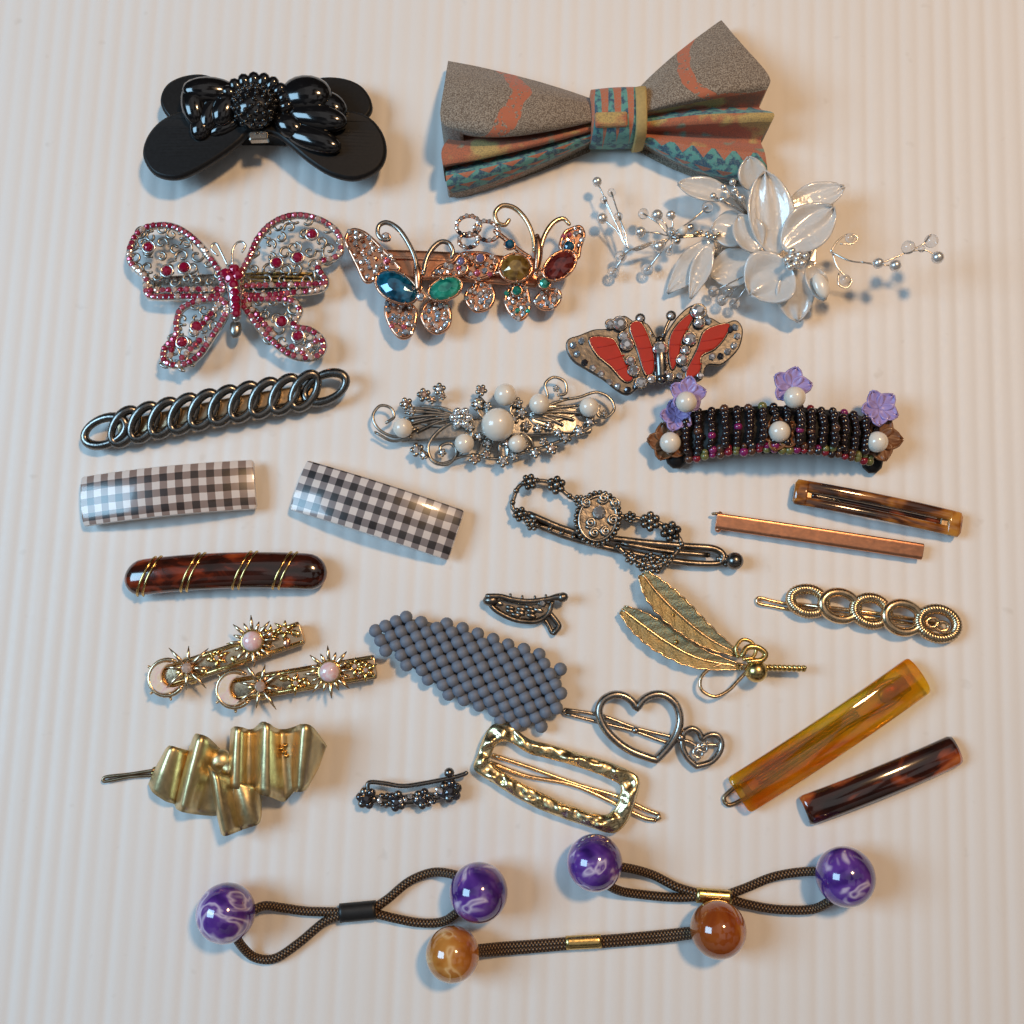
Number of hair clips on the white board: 27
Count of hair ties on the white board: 3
